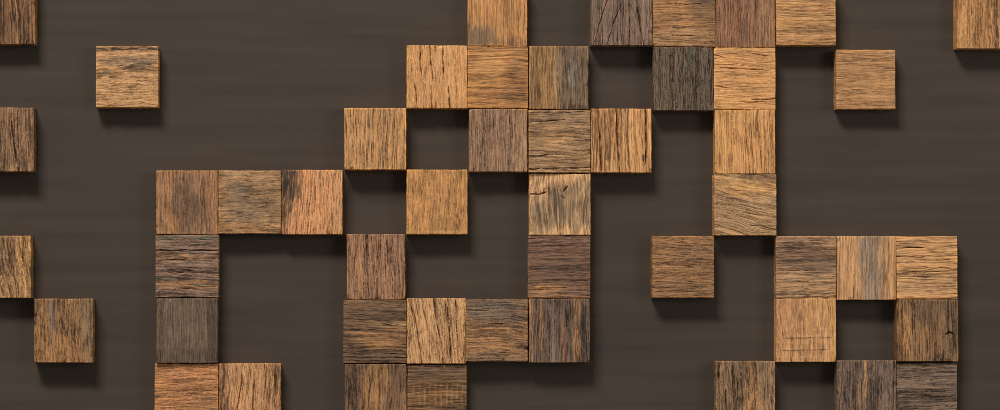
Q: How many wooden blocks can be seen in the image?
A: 49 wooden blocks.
